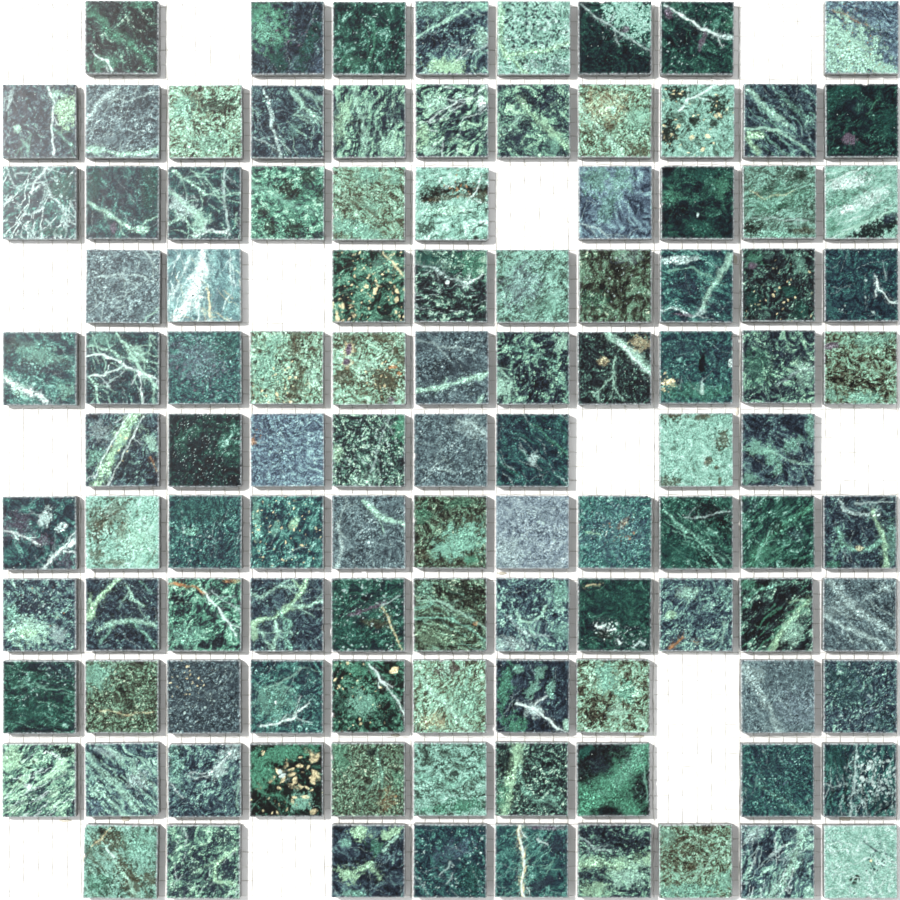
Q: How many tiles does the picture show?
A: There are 108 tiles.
